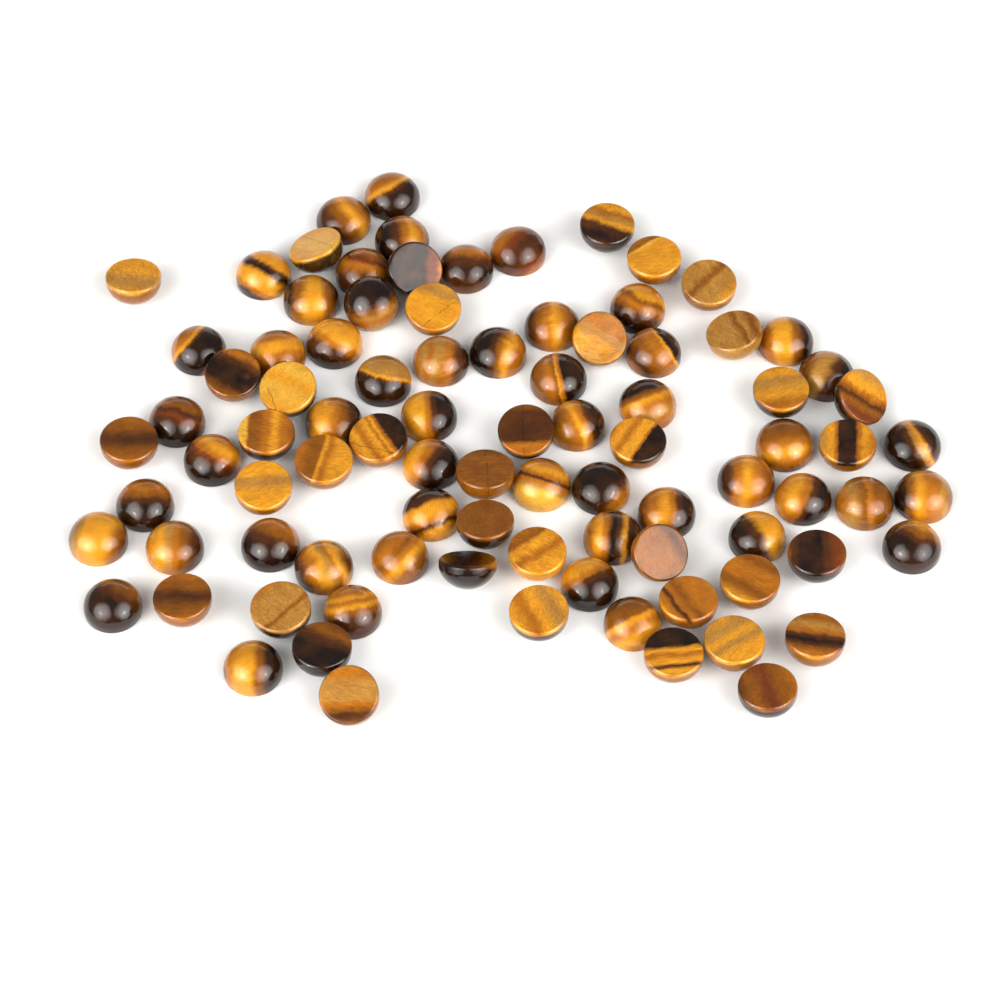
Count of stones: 90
